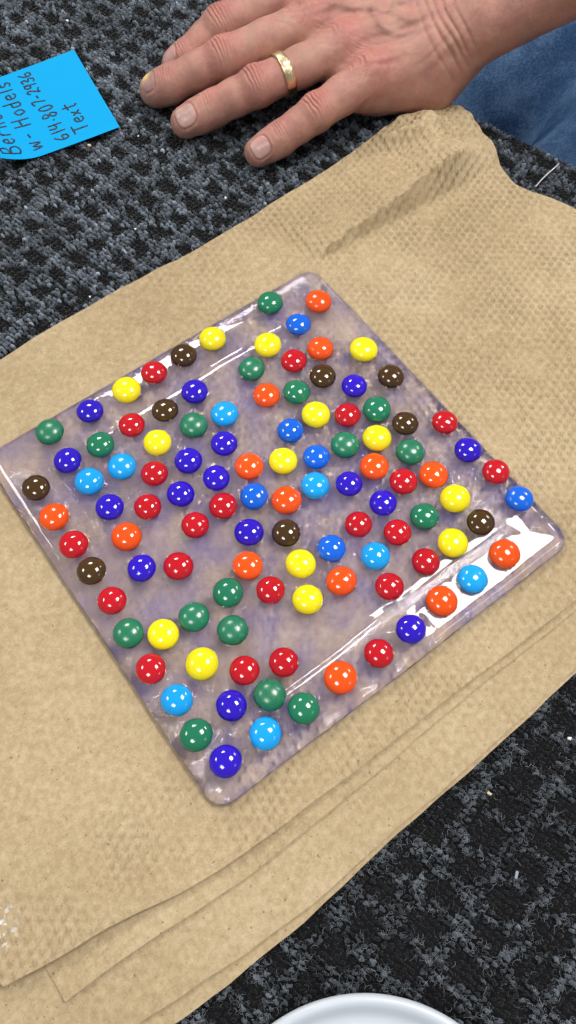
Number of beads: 108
